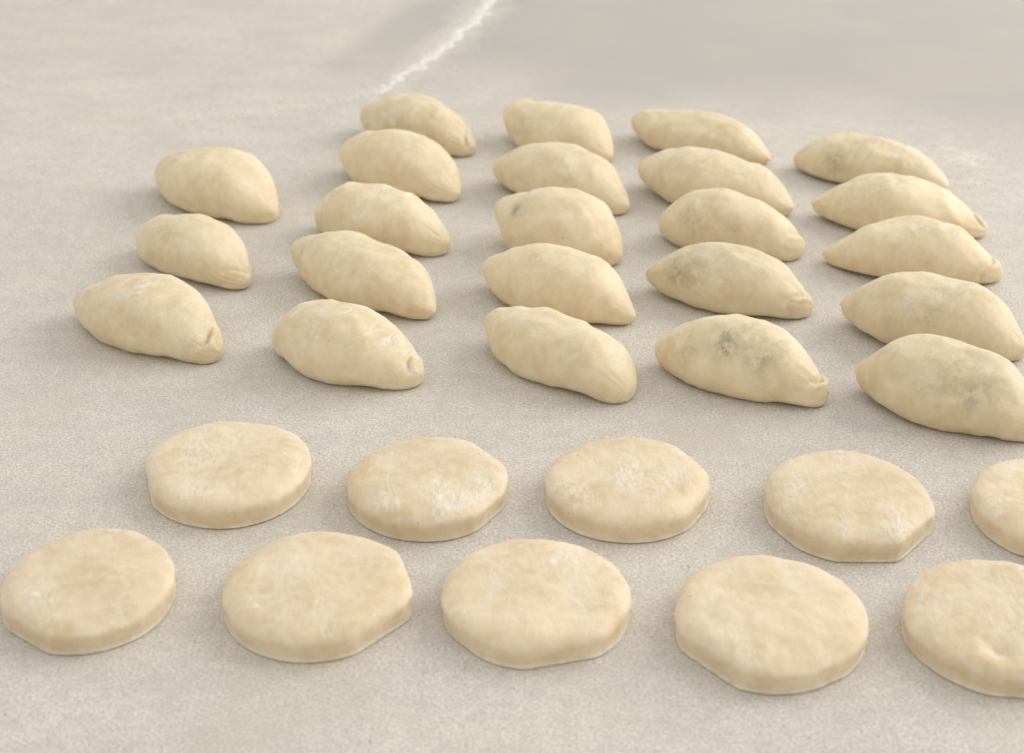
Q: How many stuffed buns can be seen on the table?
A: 23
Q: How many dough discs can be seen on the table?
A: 10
